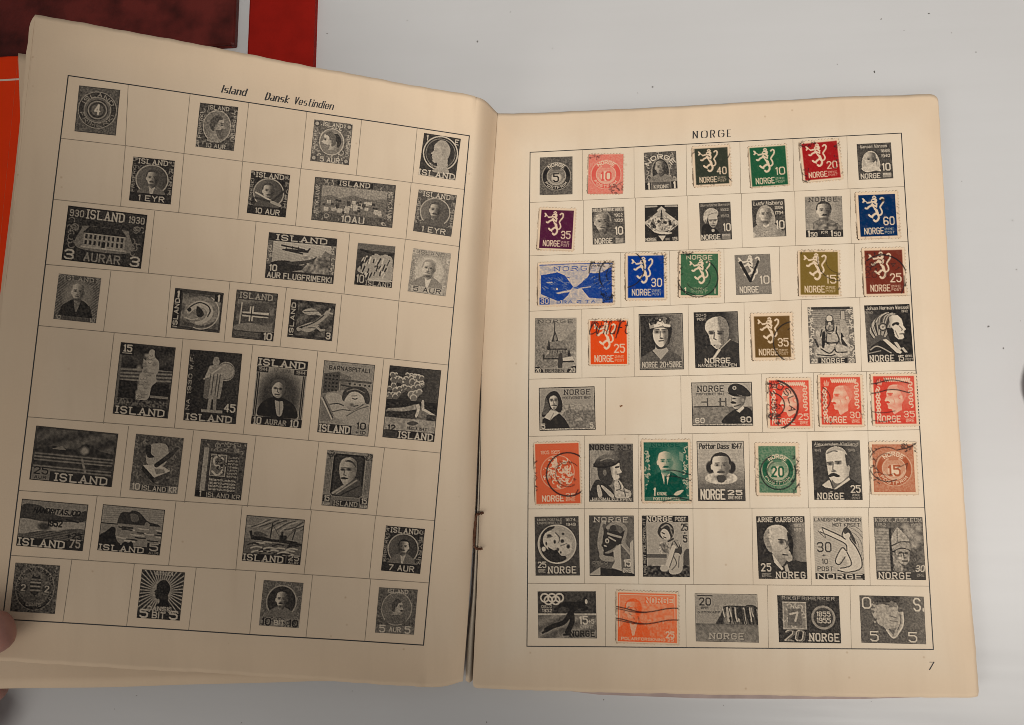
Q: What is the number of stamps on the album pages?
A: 83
